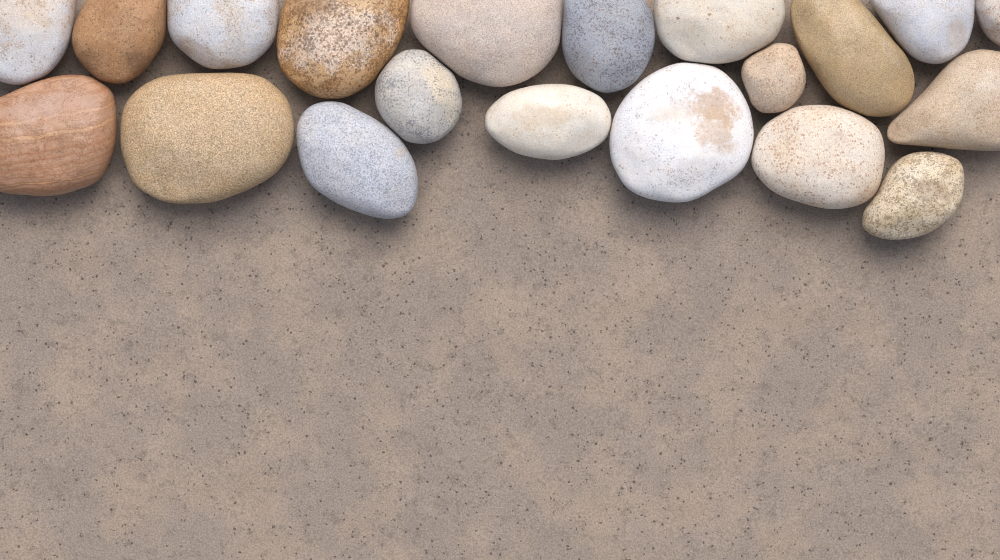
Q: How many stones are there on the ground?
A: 20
